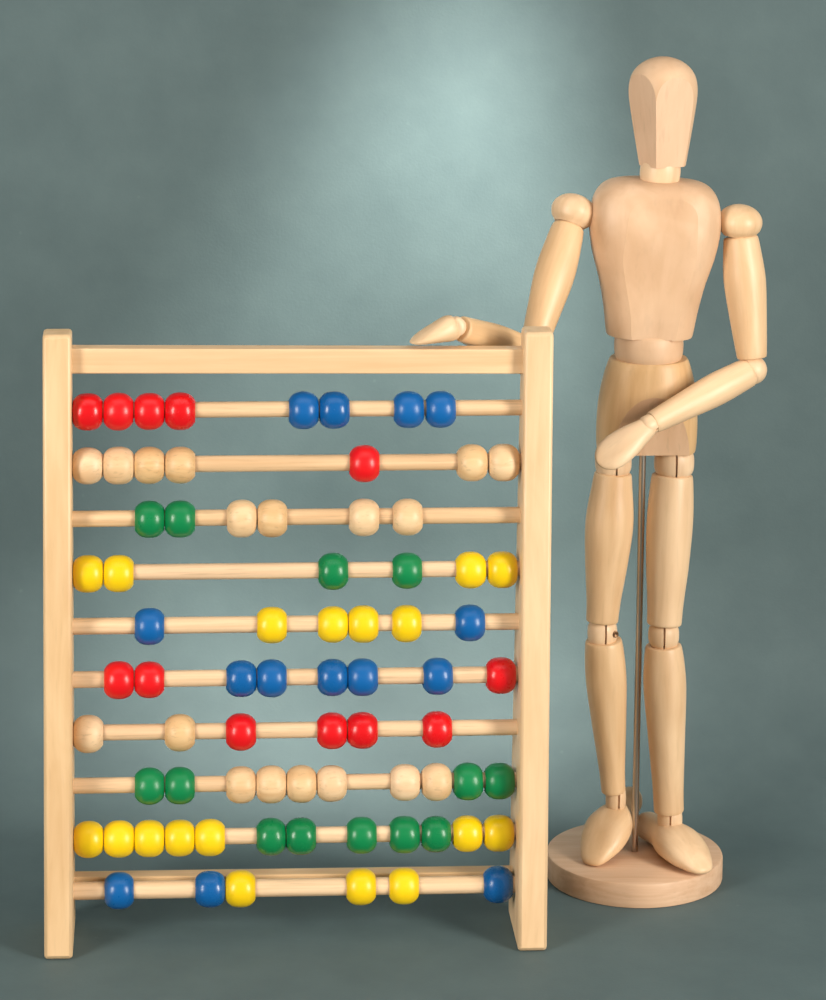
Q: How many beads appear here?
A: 75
